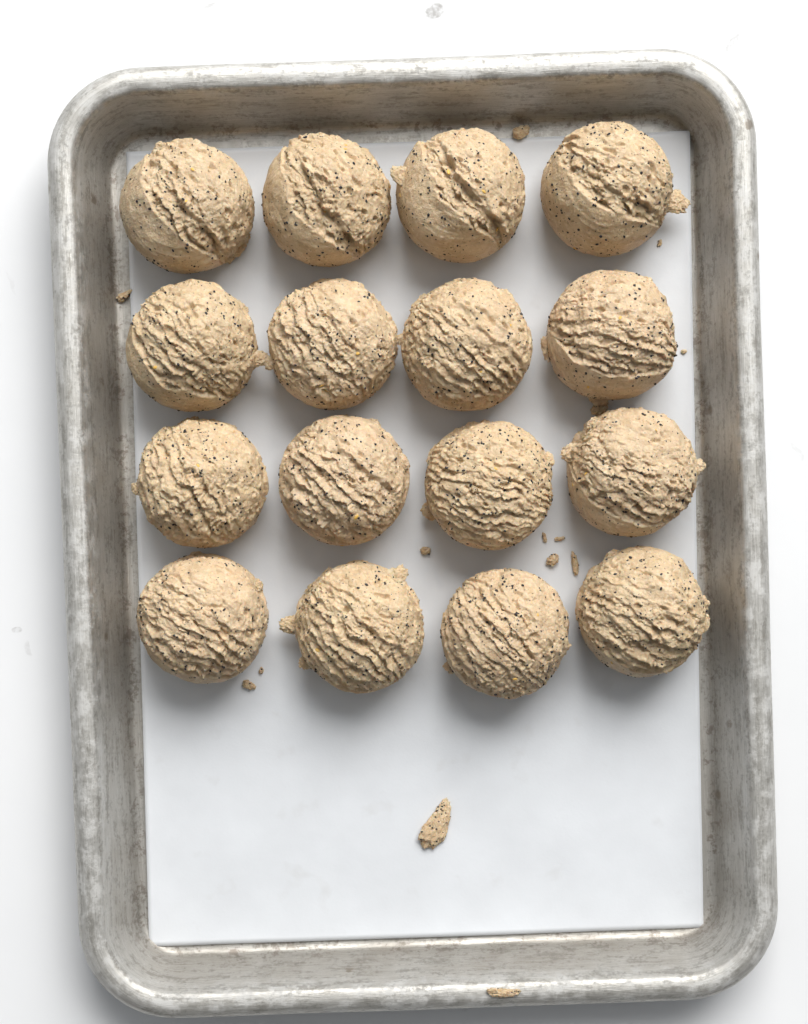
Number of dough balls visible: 16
